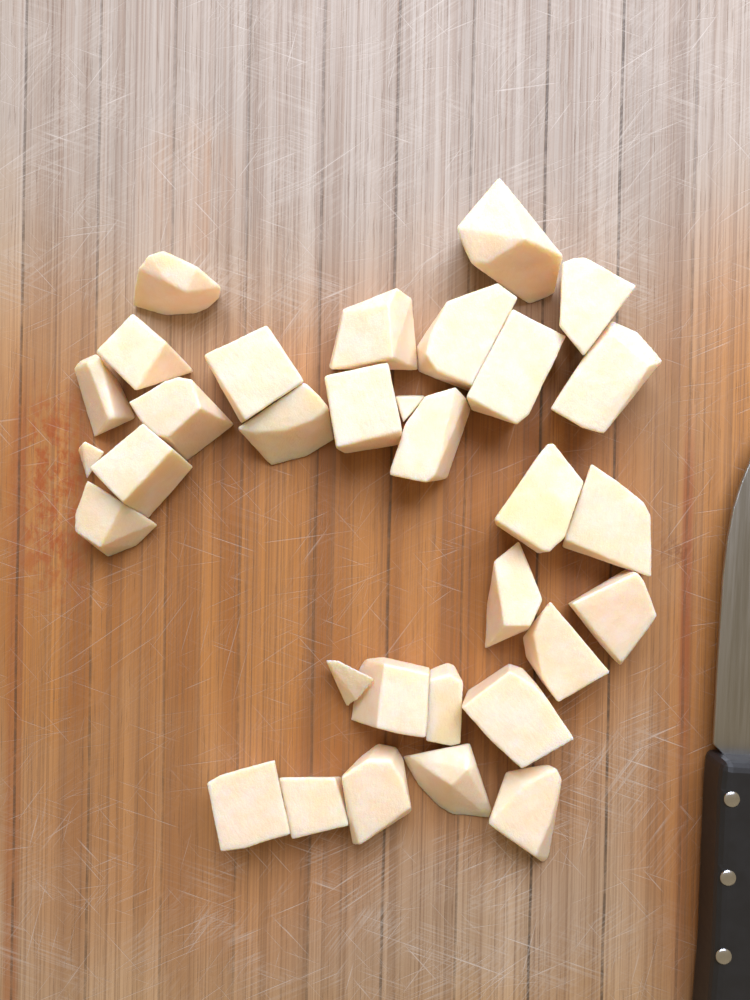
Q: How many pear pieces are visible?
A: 32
